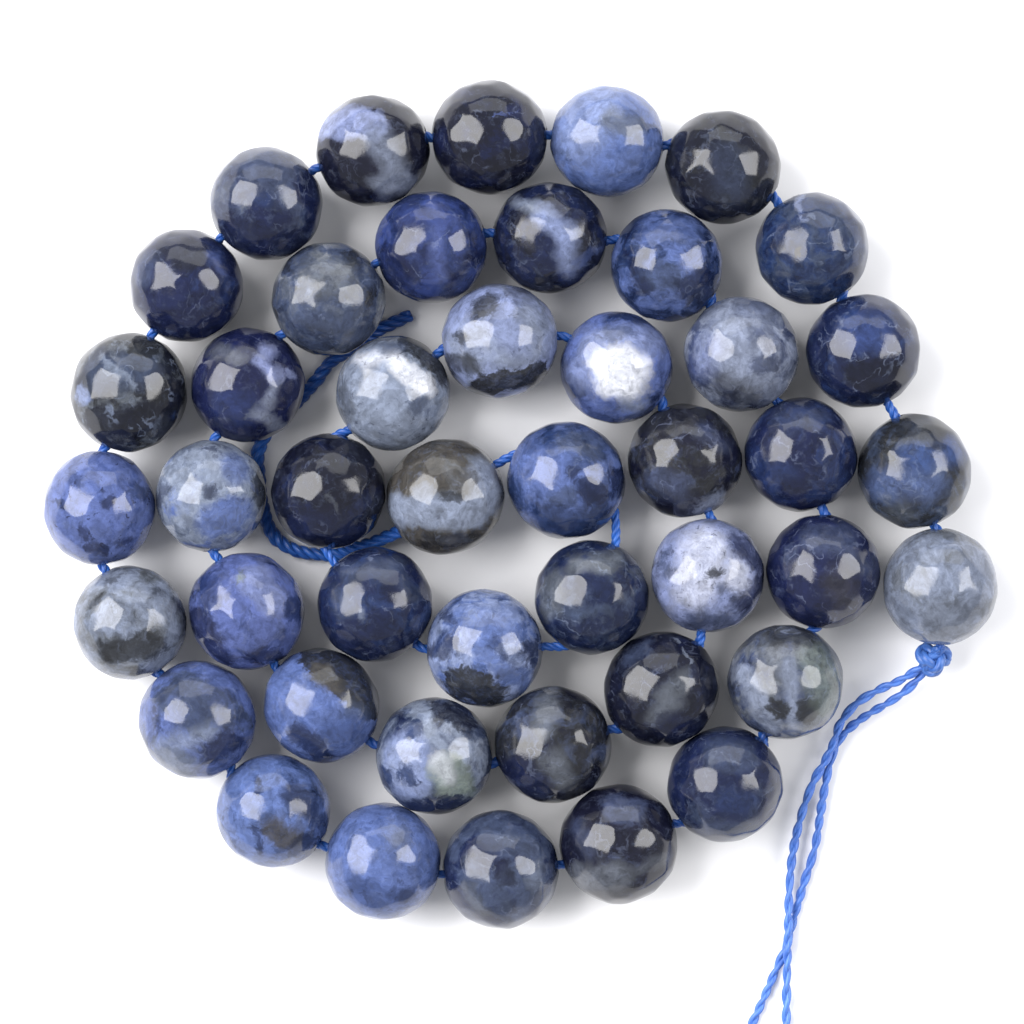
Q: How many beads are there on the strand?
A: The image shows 45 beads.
